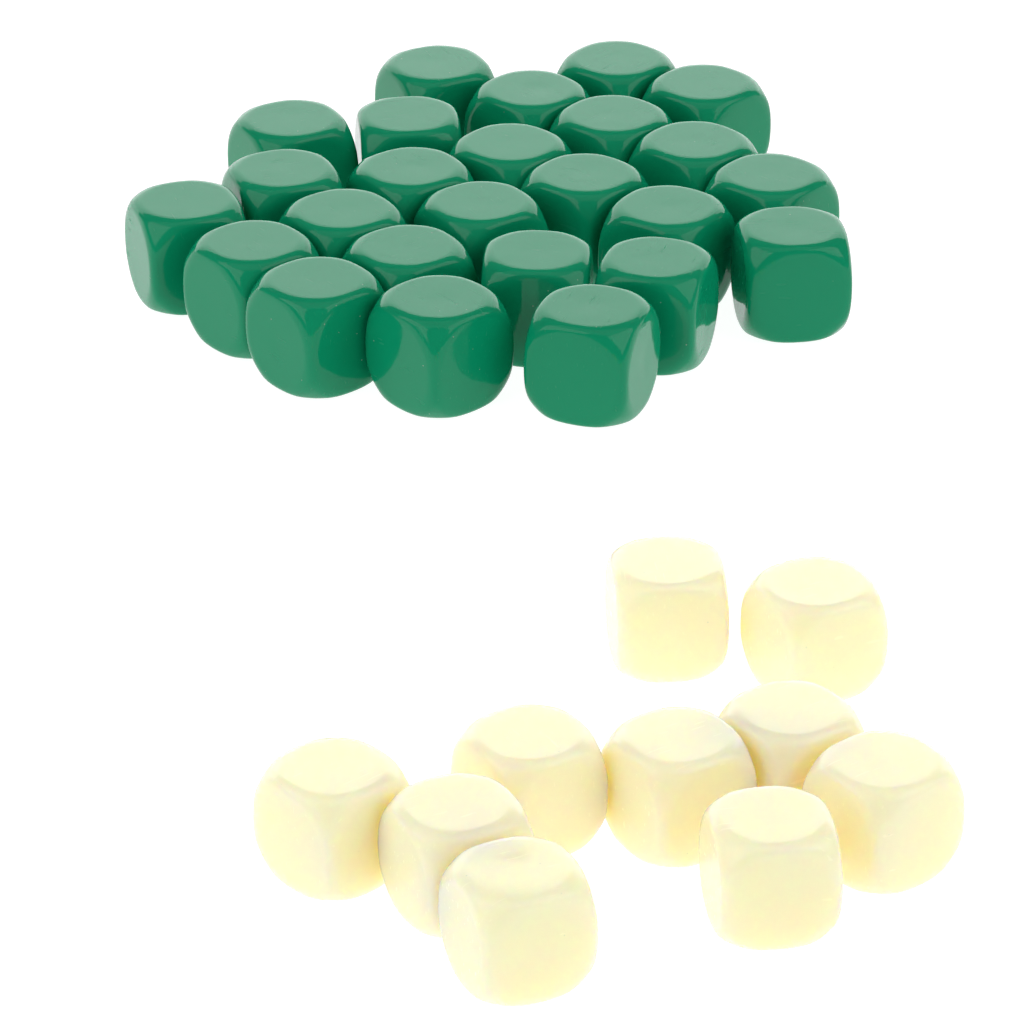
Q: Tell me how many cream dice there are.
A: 10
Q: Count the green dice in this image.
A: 25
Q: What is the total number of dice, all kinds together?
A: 35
